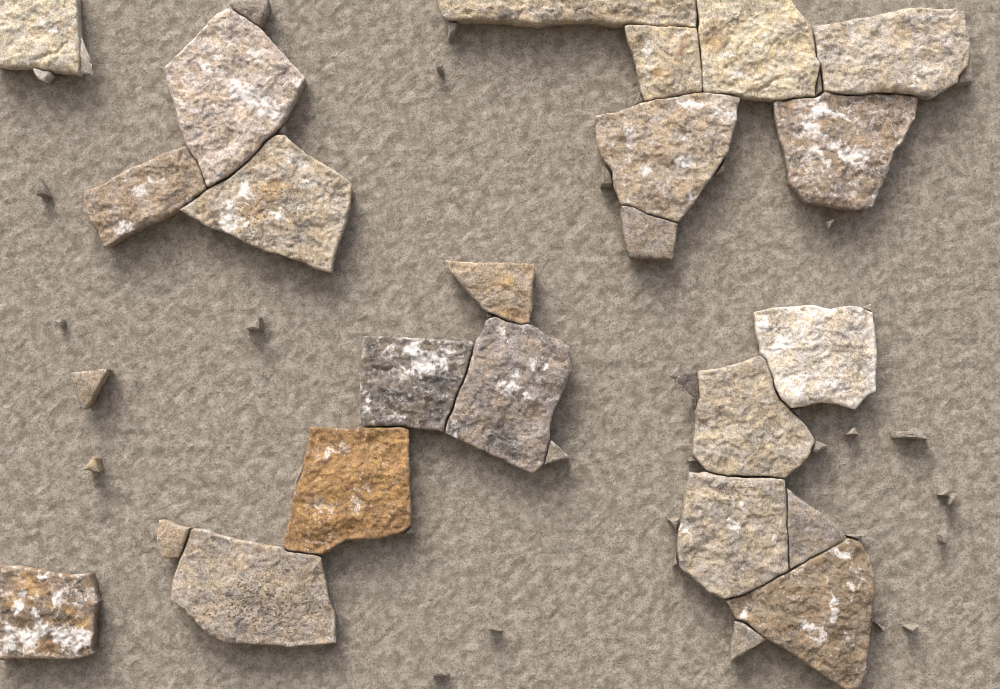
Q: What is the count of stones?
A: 31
